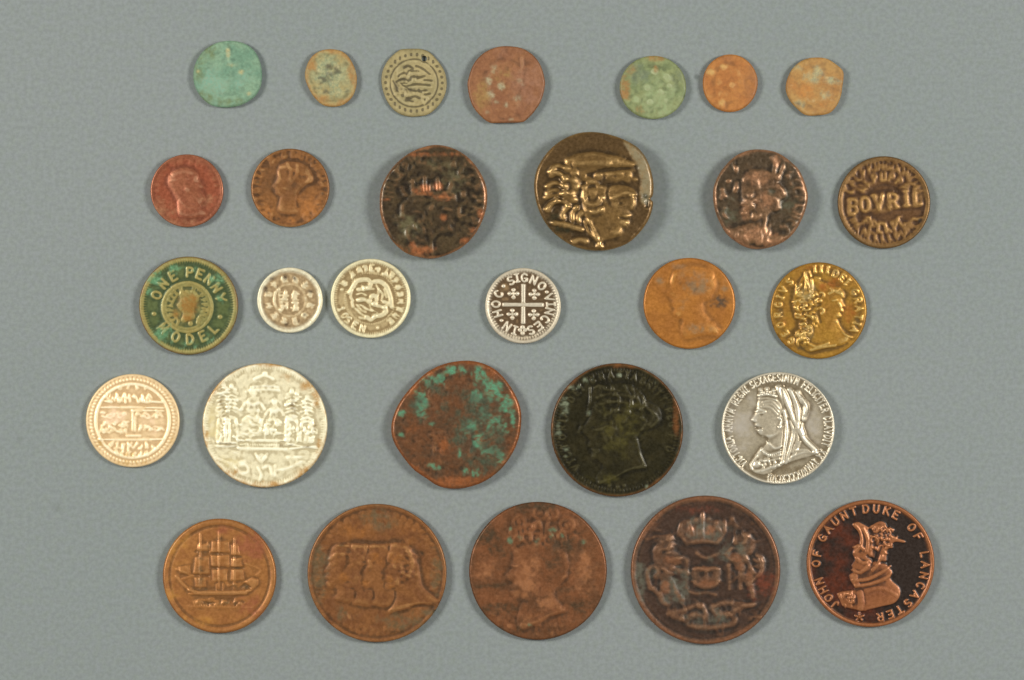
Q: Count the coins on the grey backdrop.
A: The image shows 29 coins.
